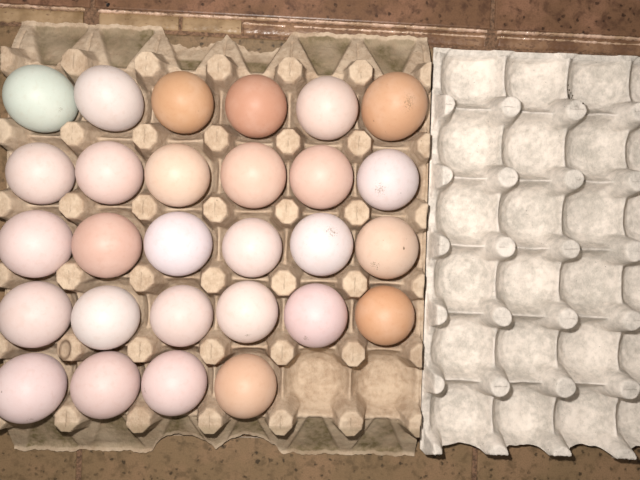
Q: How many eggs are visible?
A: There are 28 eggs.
